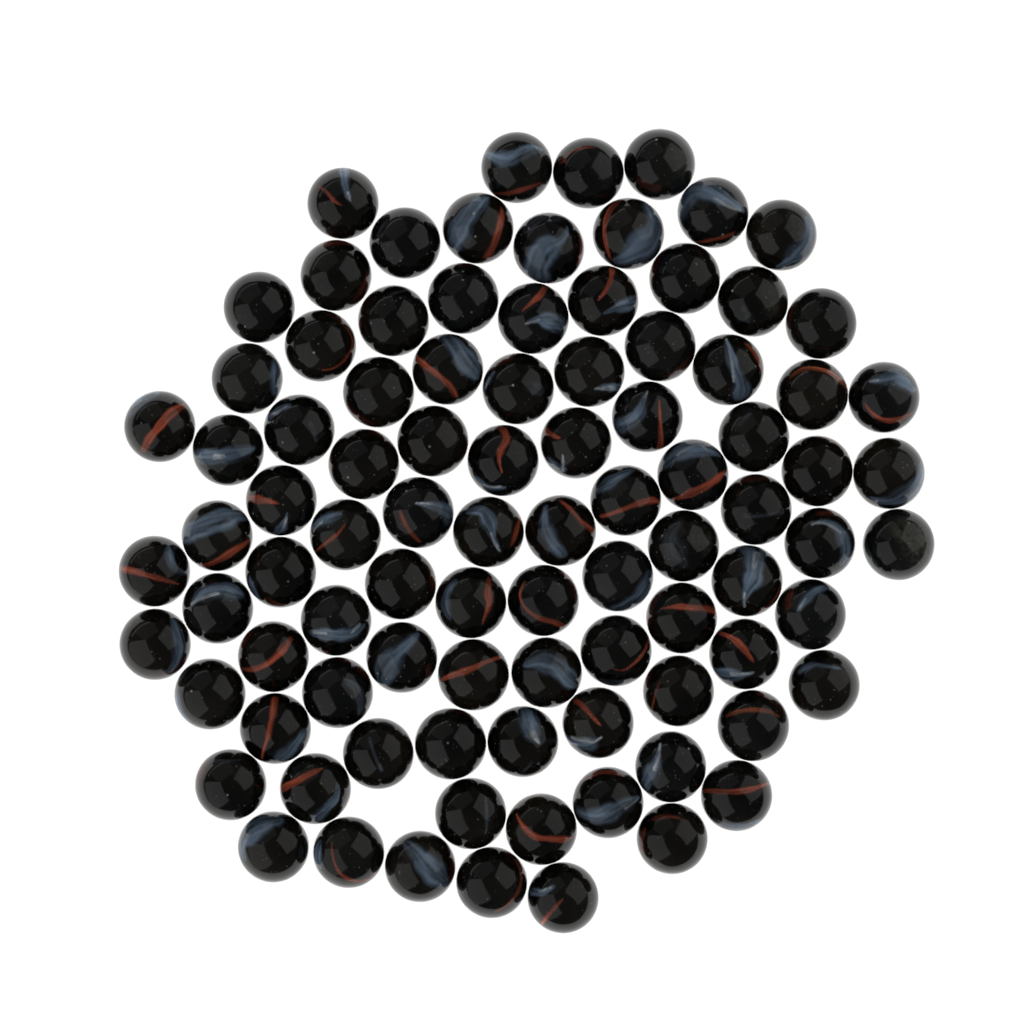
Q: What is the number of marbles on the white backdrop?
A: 93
